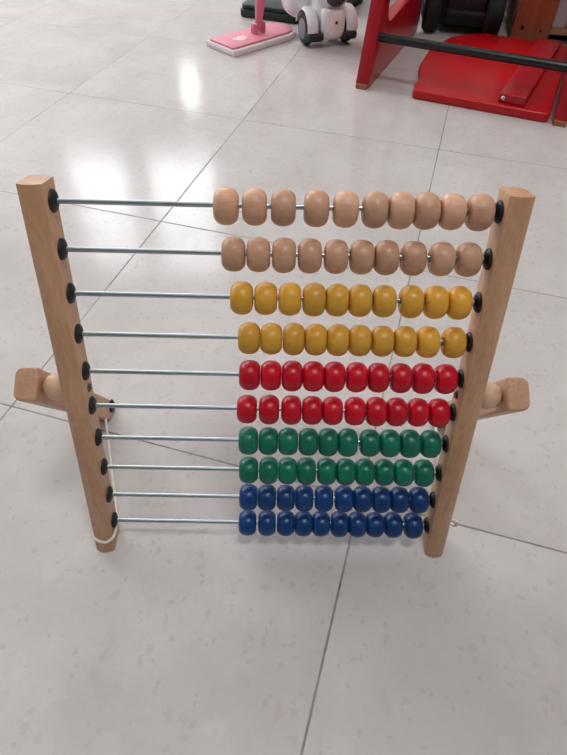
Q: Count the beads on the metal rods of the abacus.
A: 100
